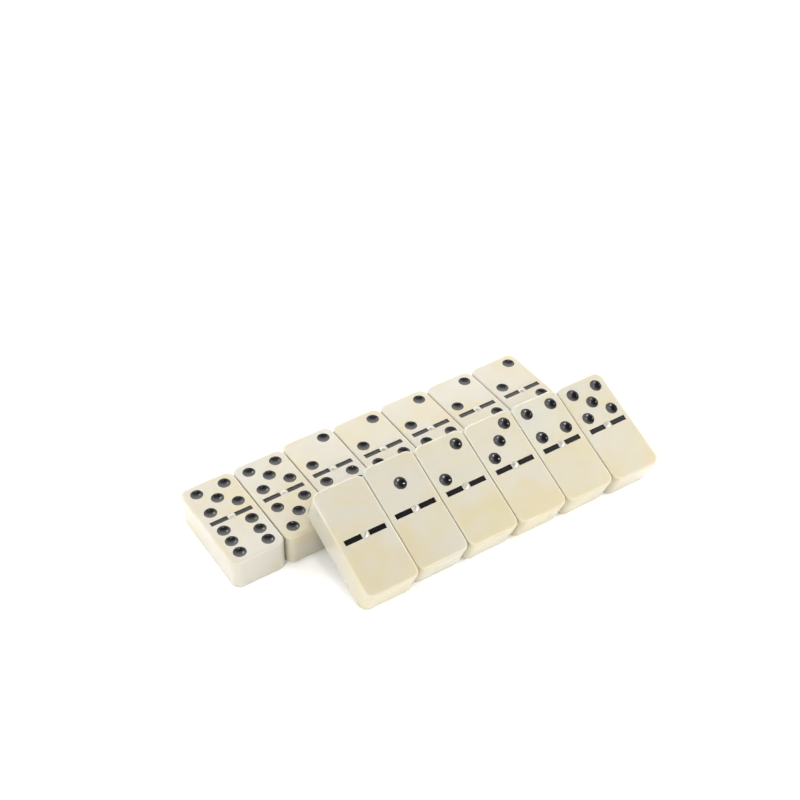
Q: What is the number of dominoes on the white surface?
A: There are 13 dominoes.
